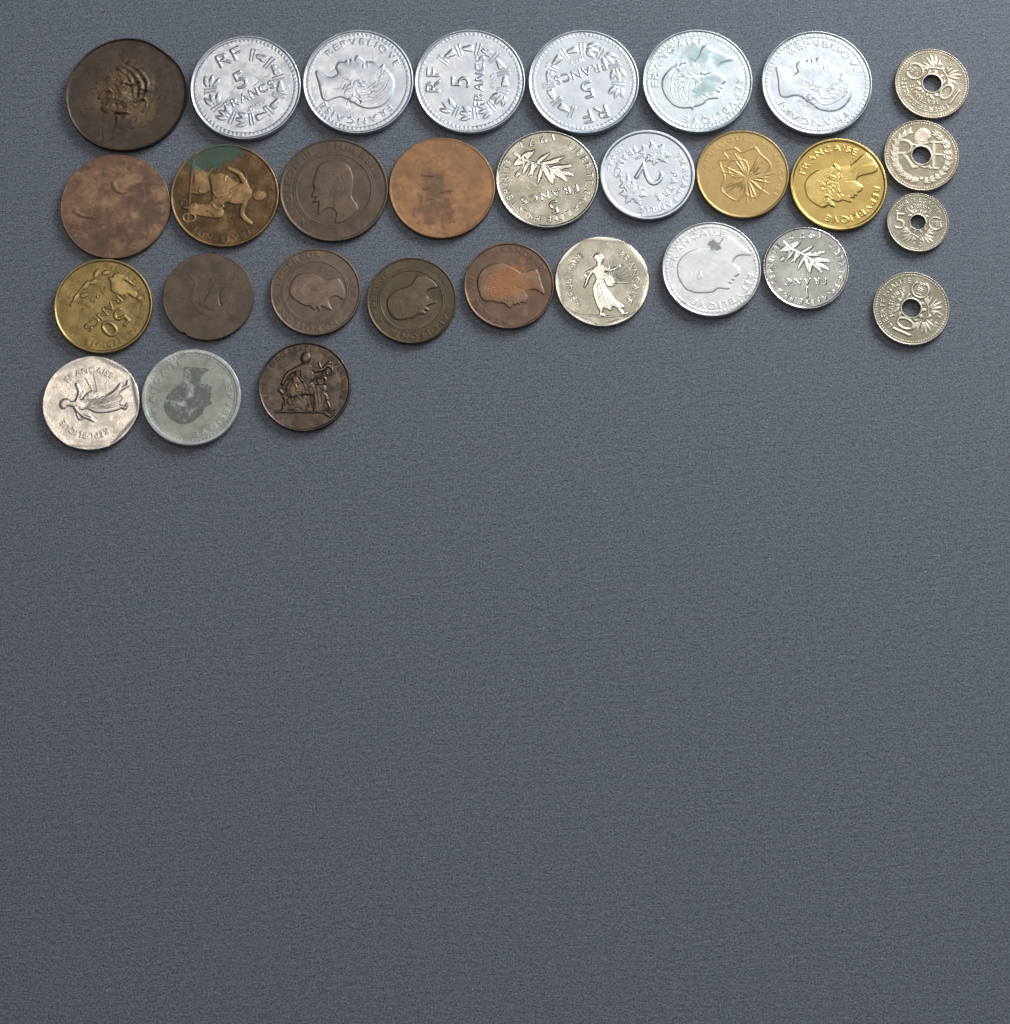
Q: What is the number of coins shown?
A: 30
